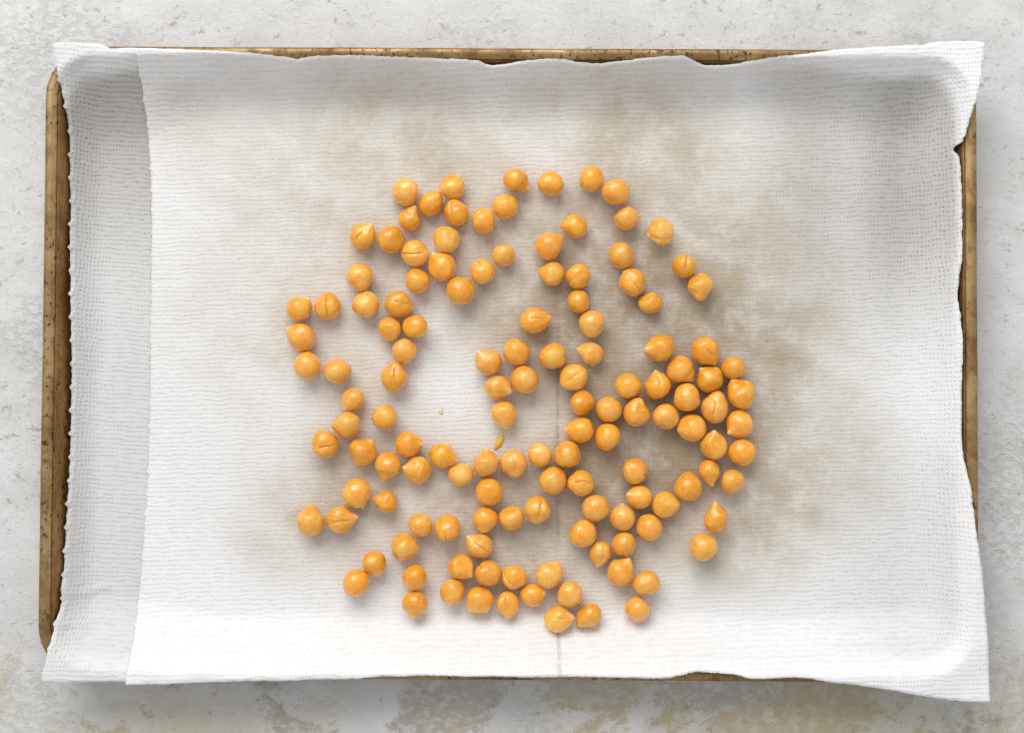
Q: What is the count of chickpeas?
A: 134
